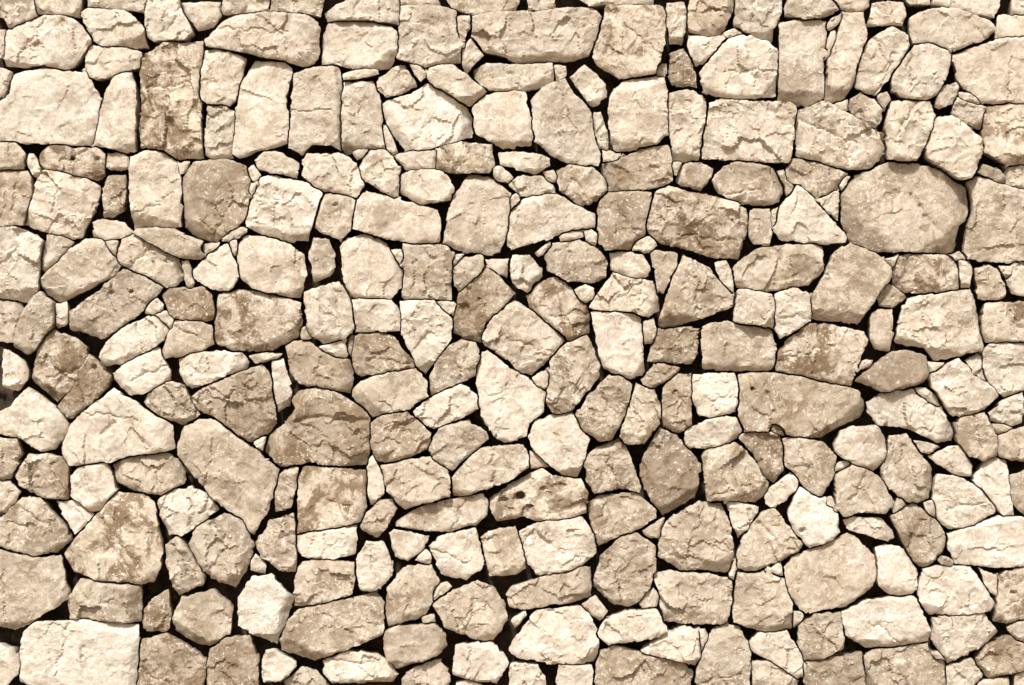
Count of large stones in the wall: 196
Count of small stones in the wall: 165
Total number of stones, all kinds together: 361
